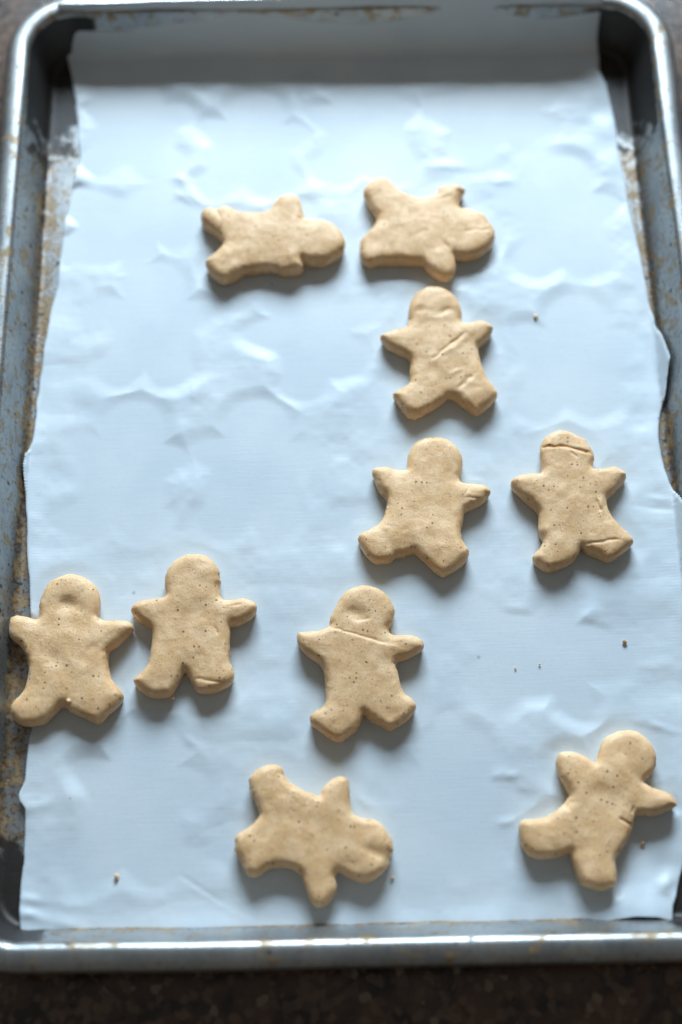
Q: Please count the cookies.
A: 10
